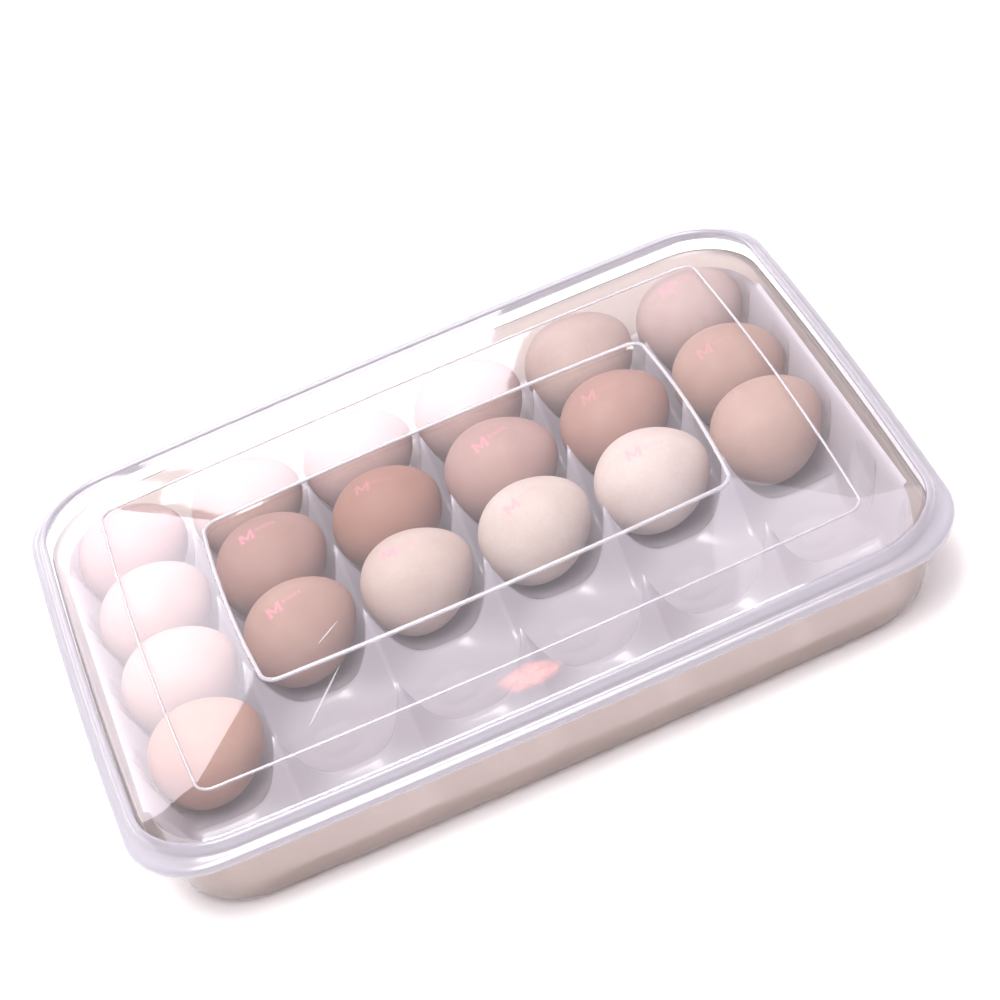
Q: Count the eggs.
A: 19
